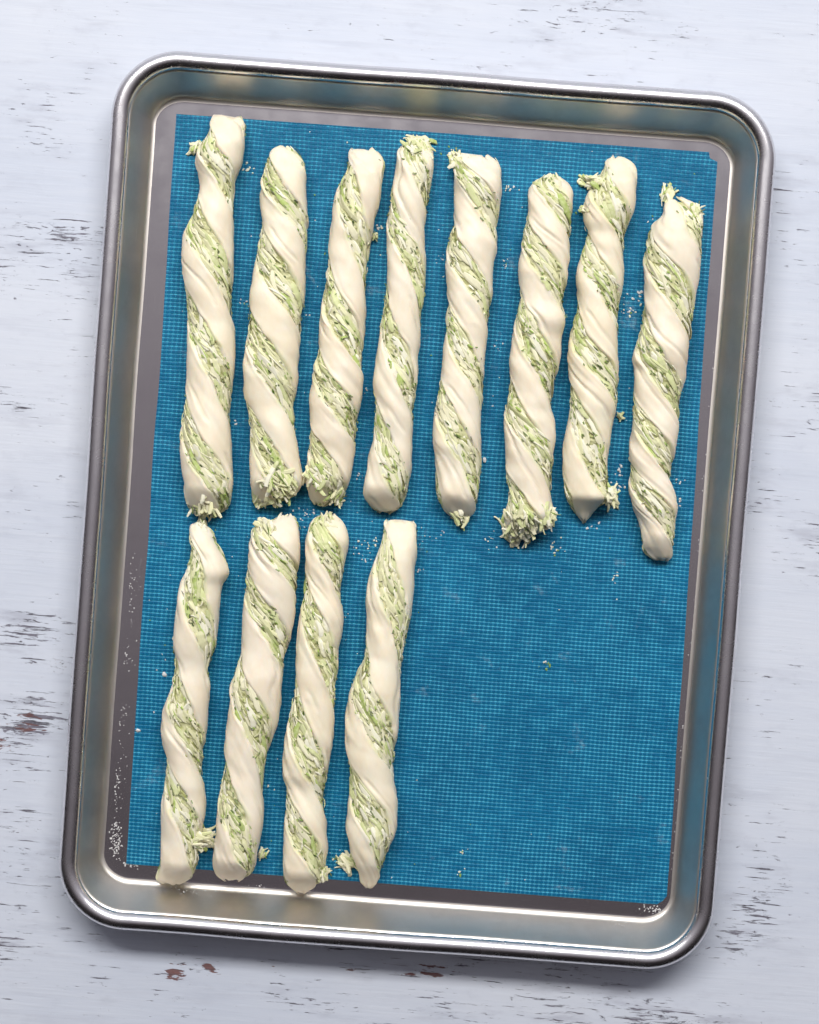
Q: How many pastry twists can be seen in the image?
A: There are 12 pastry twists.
